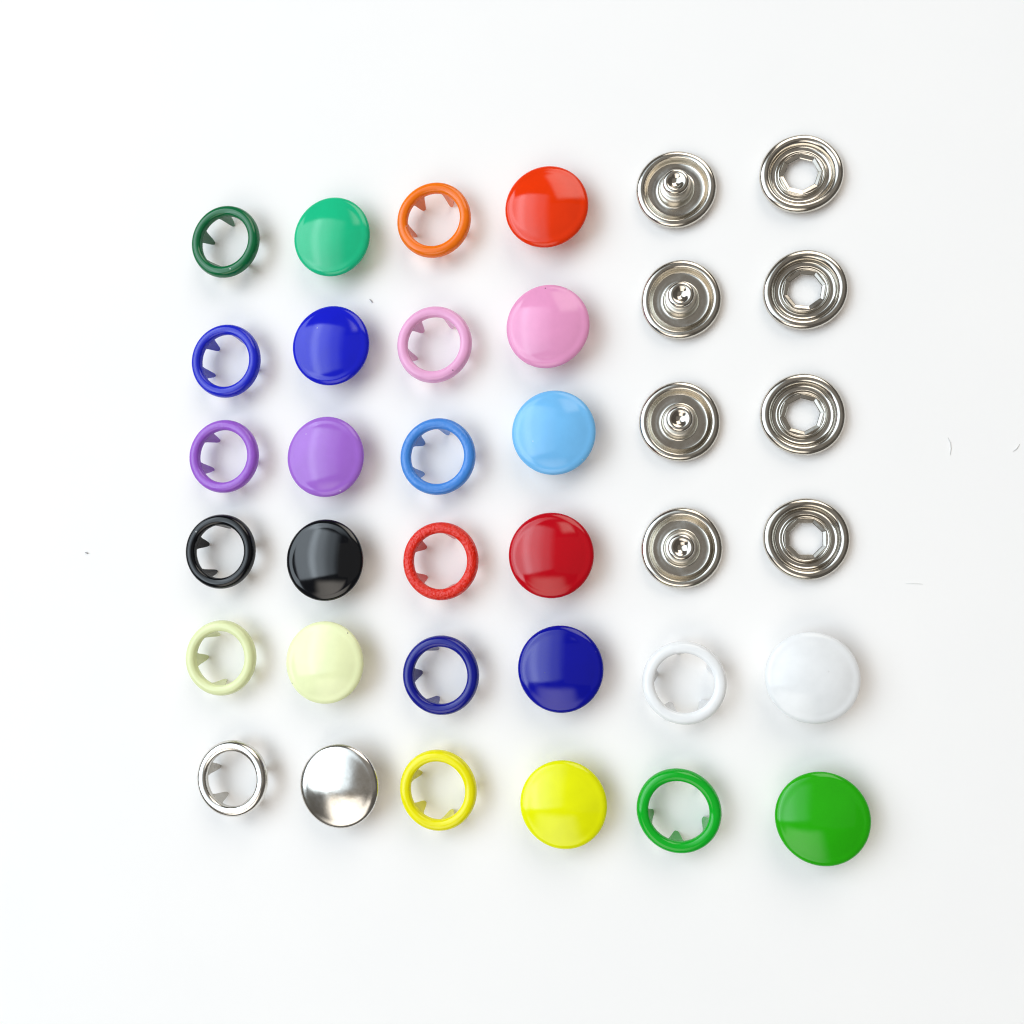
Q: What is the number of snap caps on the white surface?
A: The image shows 14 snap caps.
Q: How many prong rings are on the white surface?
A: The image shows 14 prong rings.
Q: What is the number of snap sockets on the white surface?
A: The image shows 4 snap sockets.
